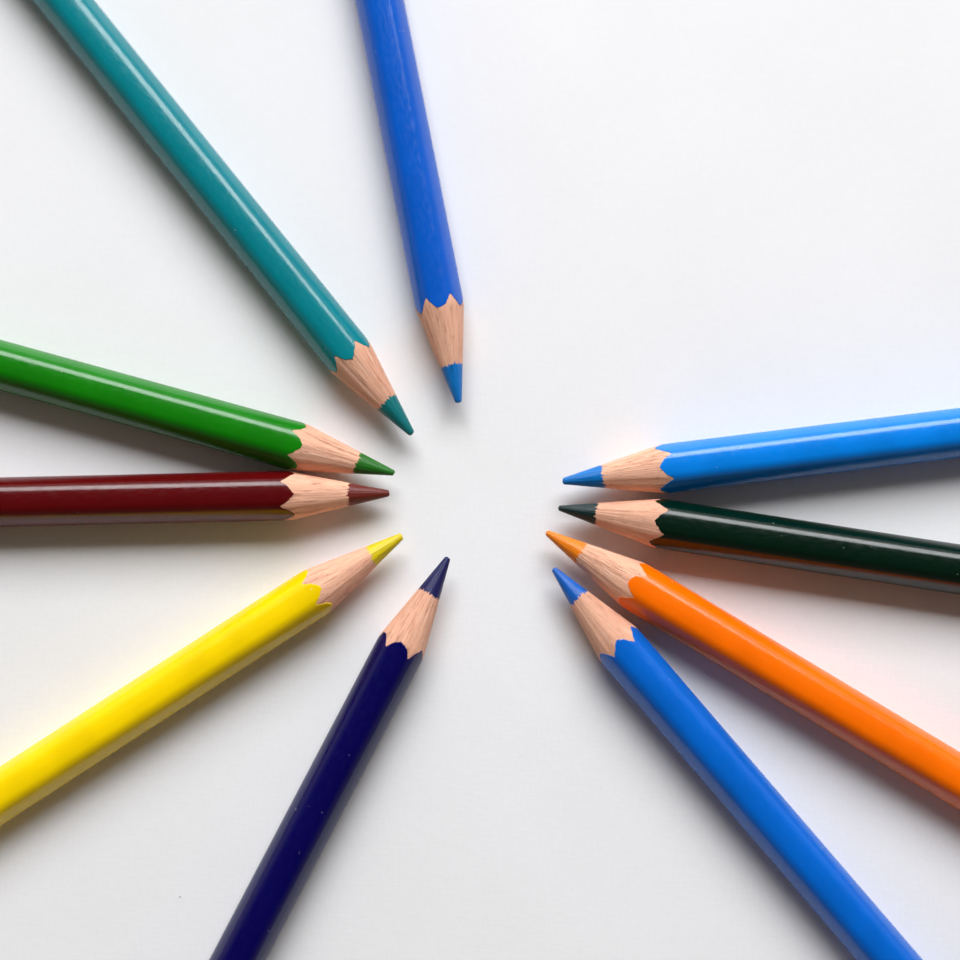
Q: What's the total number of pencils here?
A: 10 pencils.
